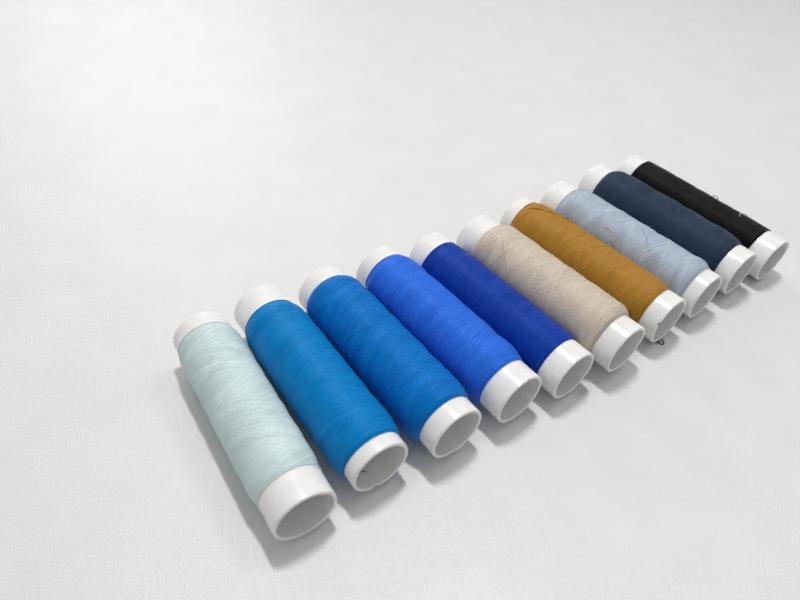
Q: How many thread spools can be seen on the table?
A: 10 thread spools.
